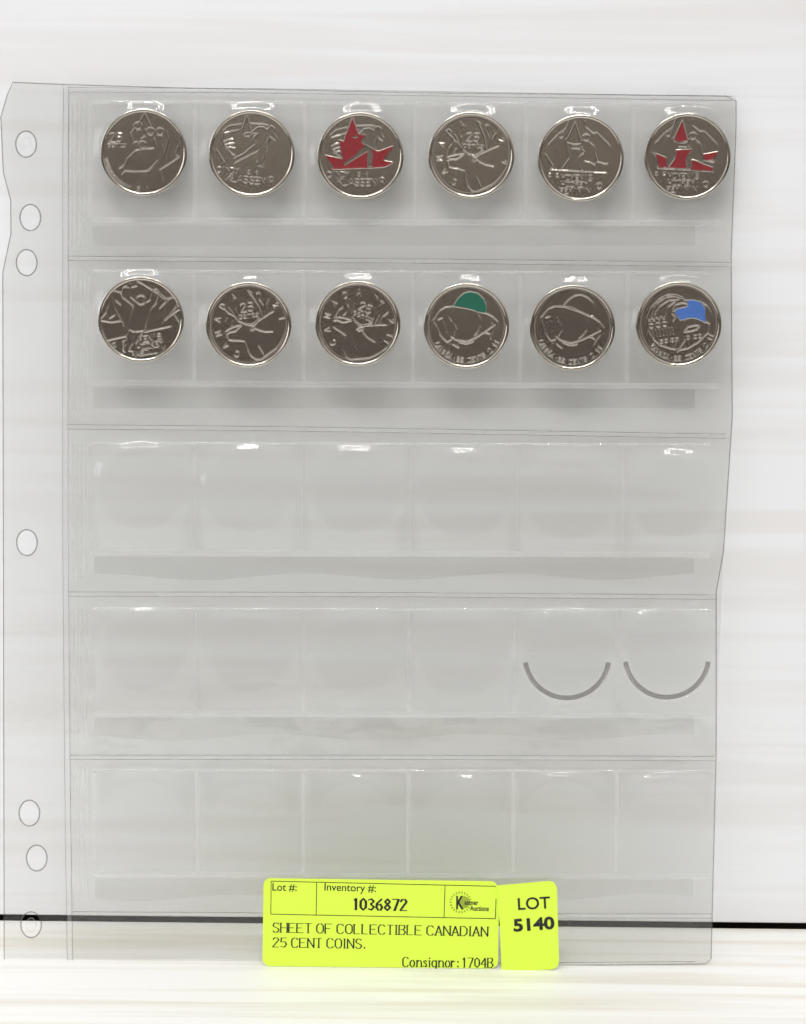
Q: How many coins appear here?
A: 12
